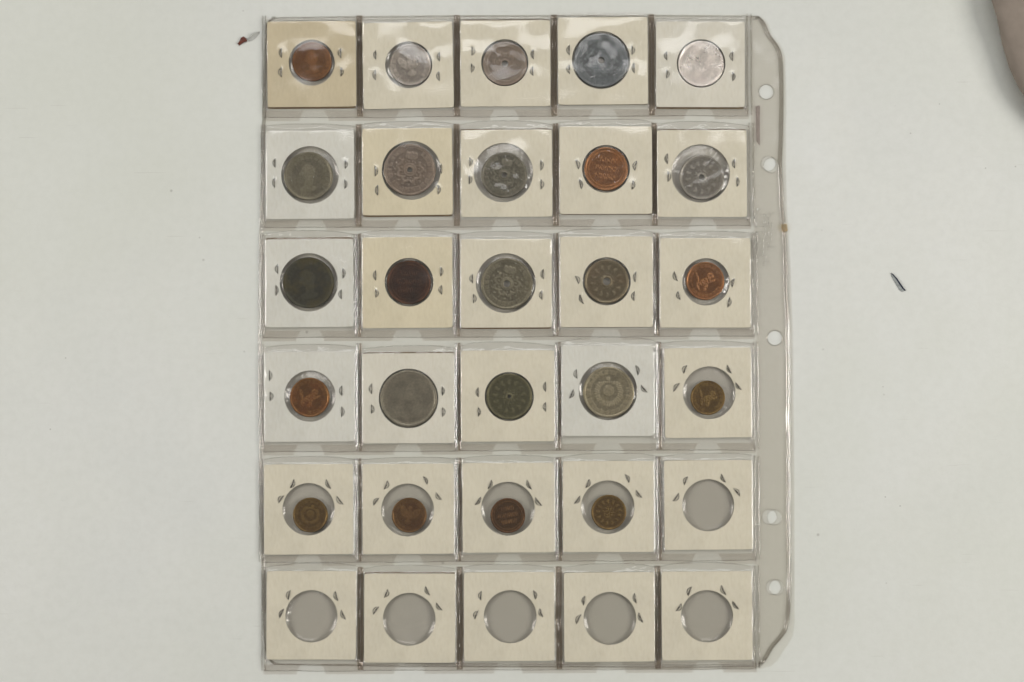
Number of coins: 24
